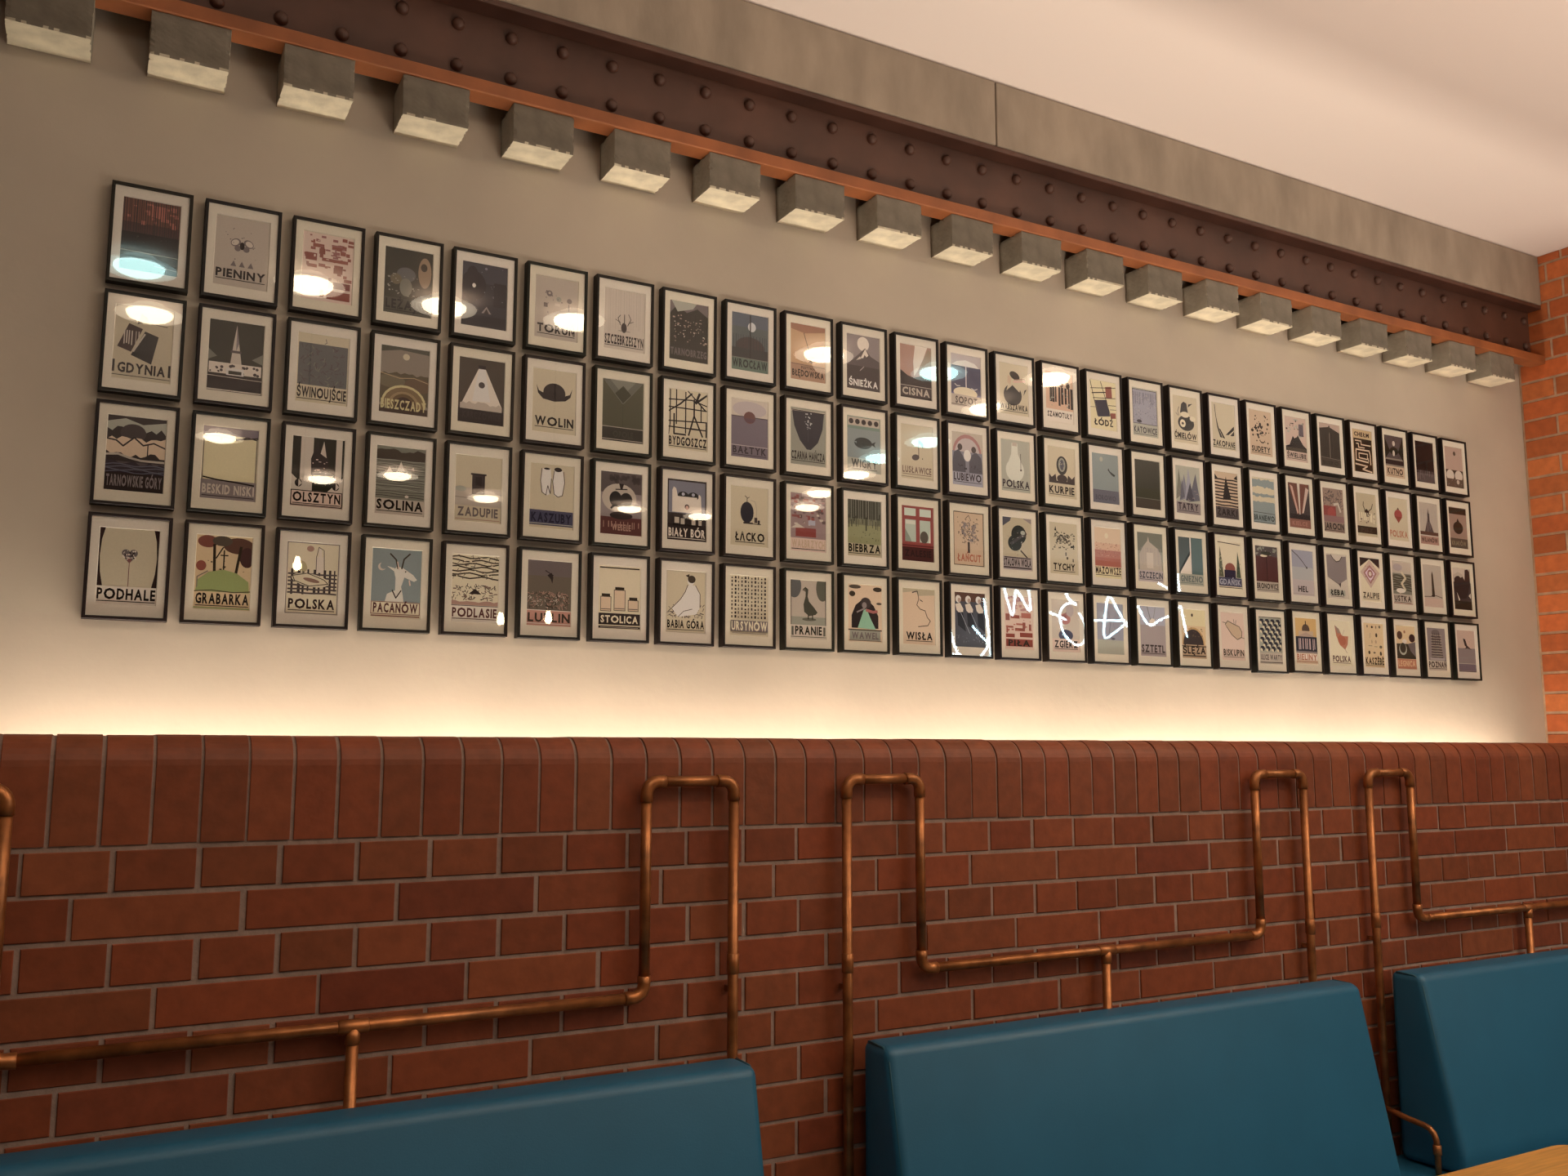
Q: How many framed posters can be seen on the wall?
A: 104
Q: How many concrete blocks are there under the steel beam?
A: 20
